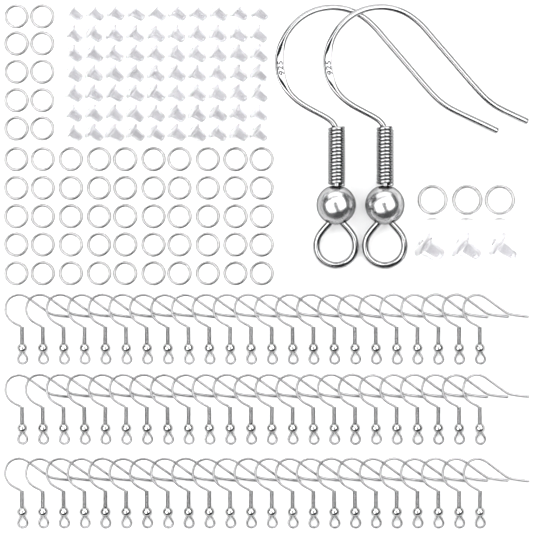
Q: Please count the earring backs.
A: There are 73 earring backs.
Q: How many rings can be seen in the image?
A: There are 63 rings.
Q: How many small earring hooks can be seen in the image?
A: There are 69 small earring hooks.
